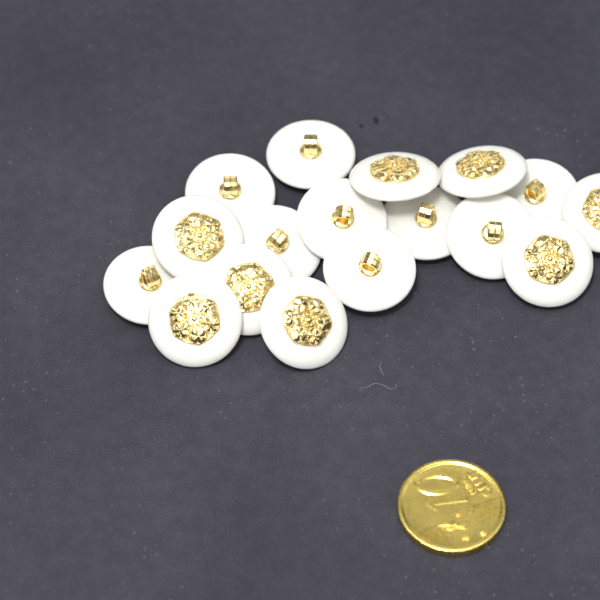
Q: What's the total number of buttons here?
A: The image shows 17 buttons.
